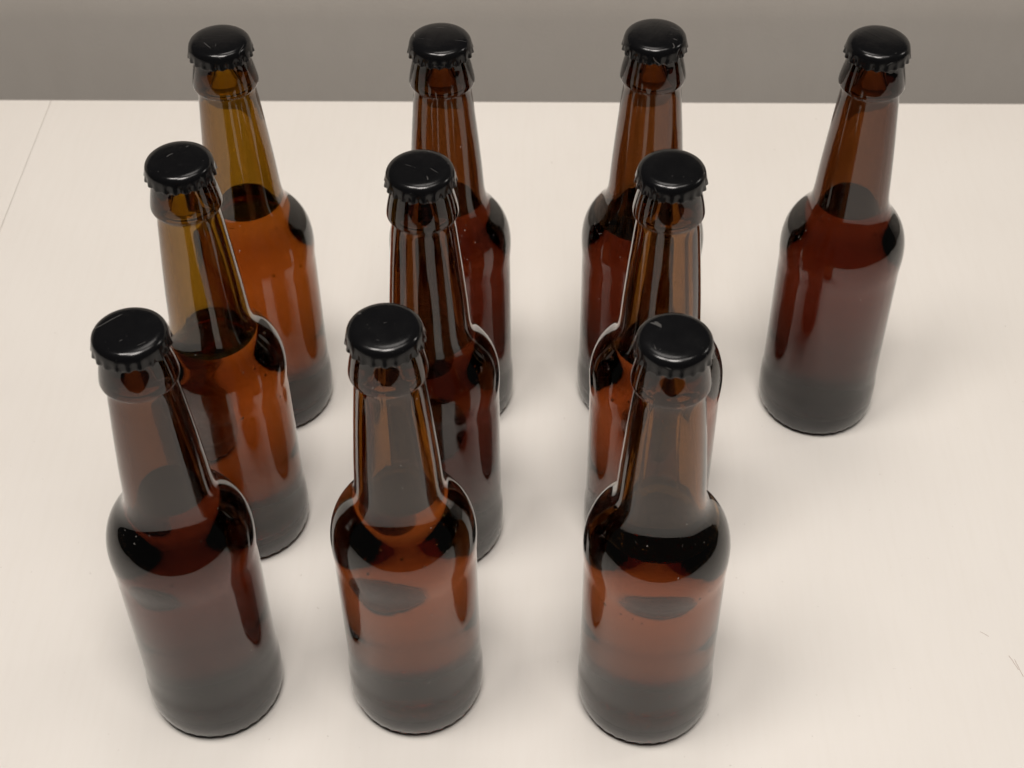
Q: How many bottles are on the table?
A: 10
